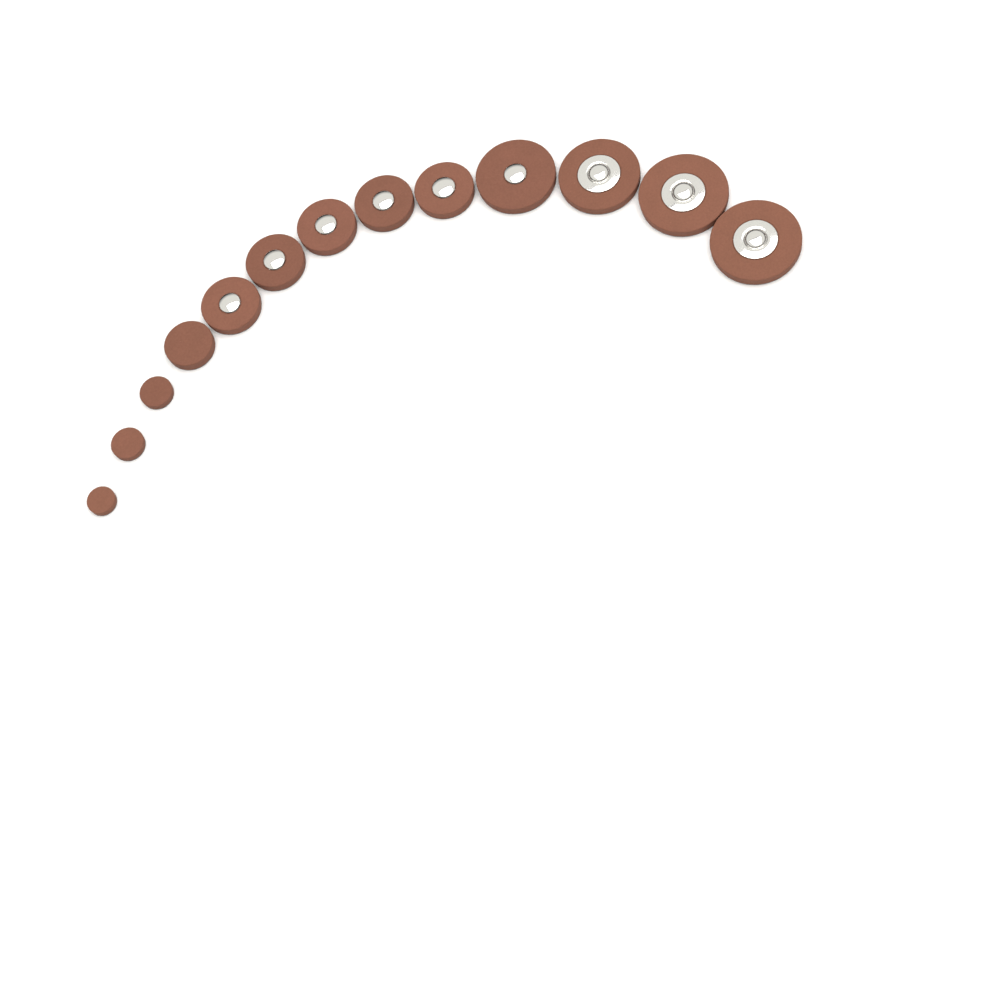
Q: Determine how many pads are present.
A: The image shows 13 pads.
